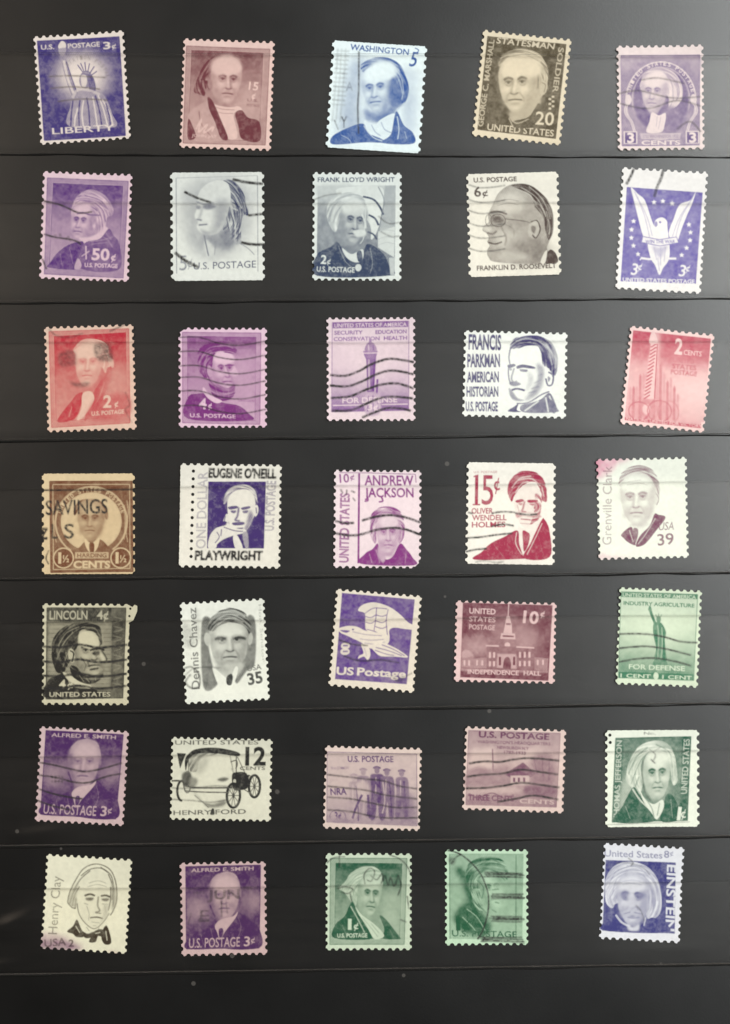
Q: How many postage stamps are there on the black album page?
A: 35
